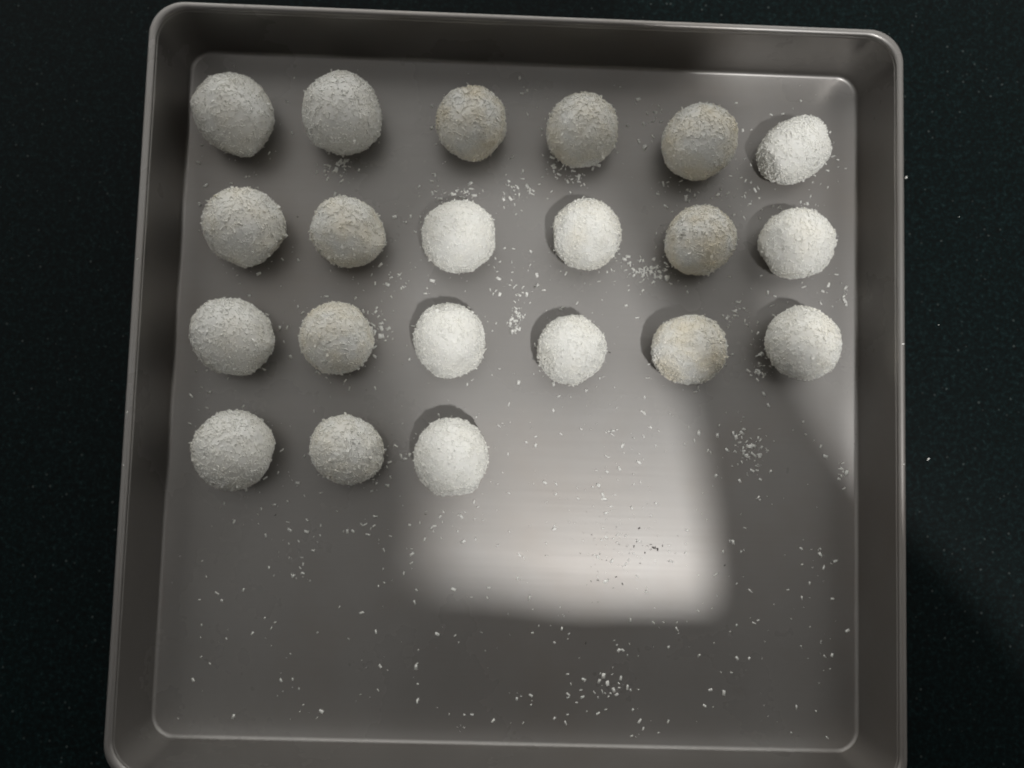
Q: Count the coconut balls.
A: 21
